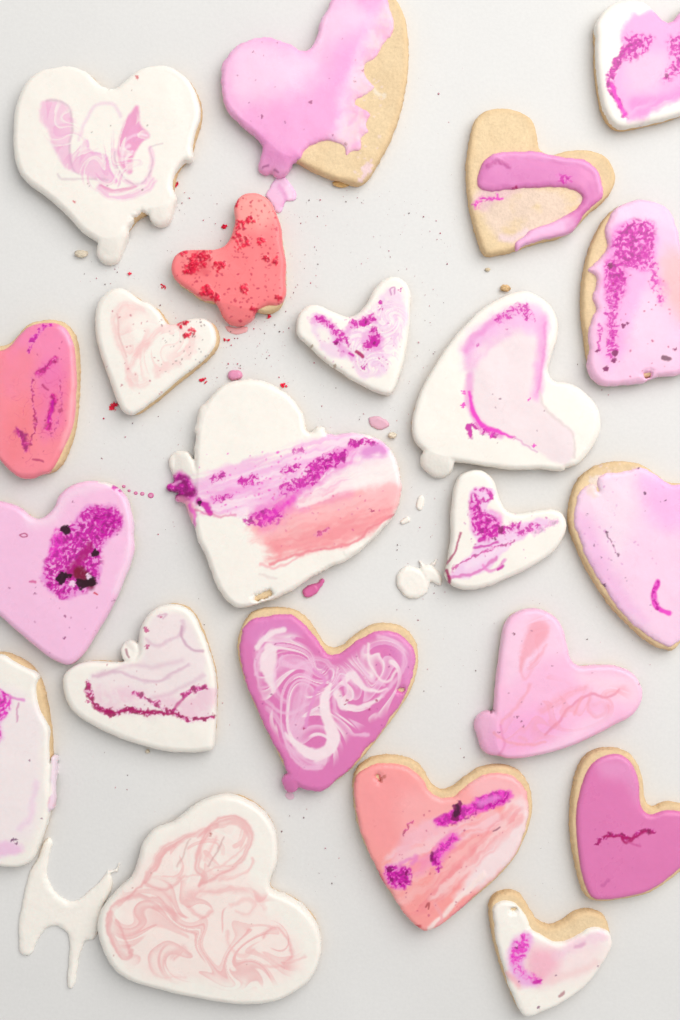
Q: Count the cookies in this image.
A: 22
